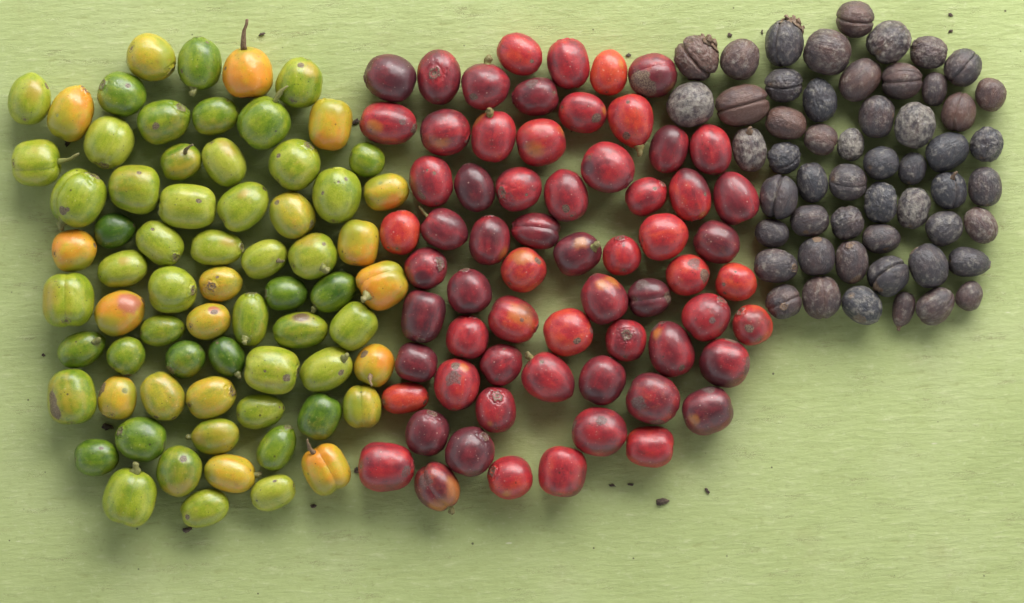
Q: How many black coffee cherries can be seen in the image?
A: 53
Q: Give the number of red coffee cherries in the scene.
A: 65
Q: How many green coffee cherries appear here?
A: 49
